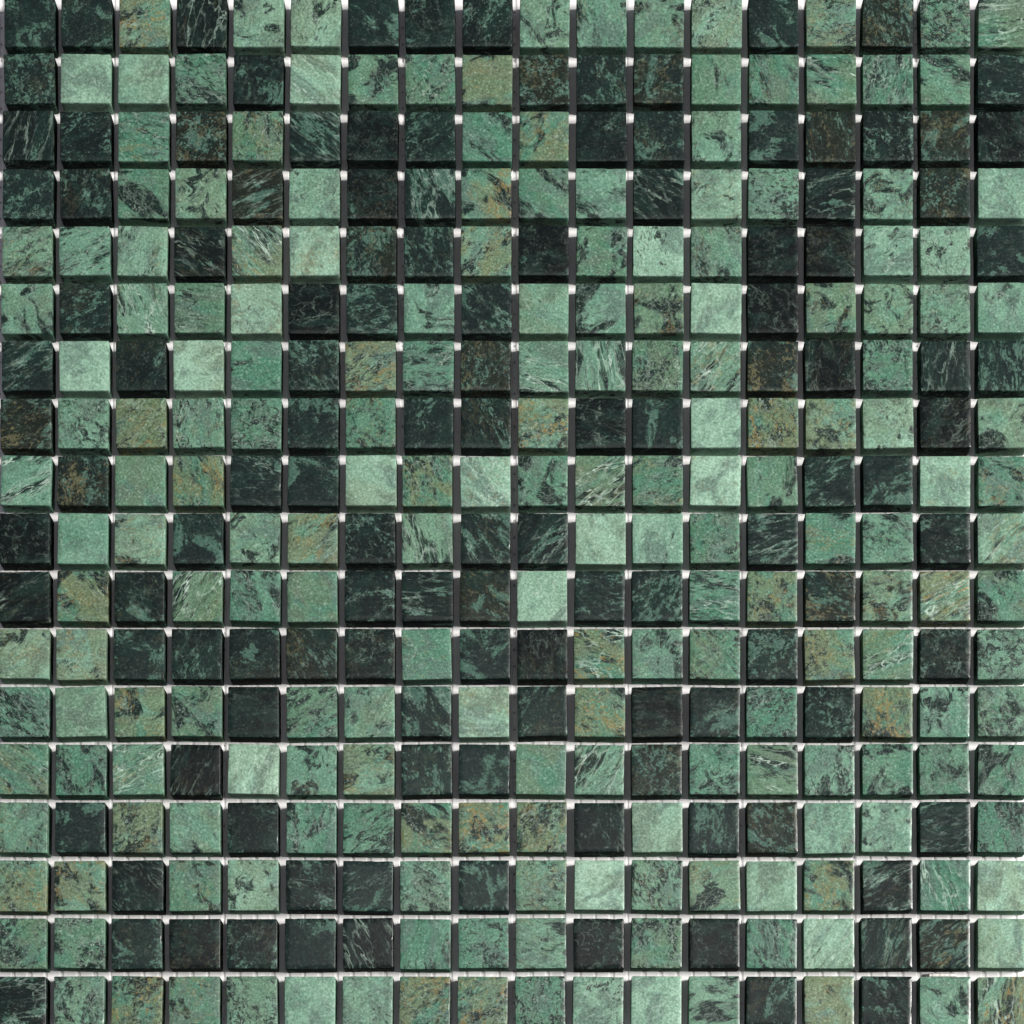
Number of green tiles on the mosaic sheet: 200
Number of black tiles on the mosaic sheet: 124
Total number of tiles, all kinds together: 324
